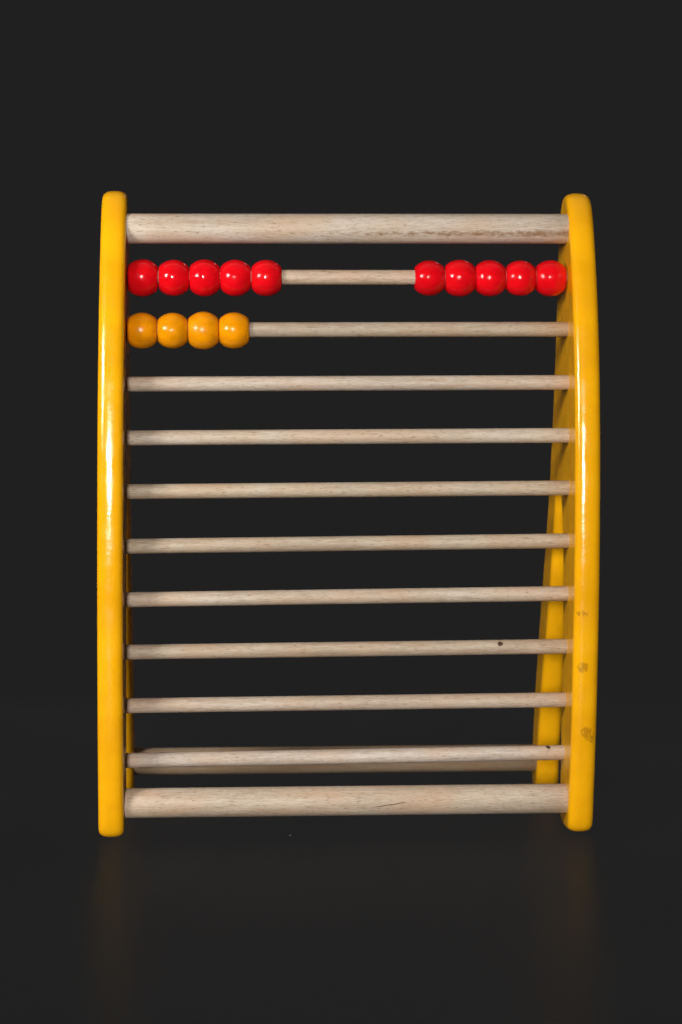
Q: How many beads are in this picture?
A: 14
